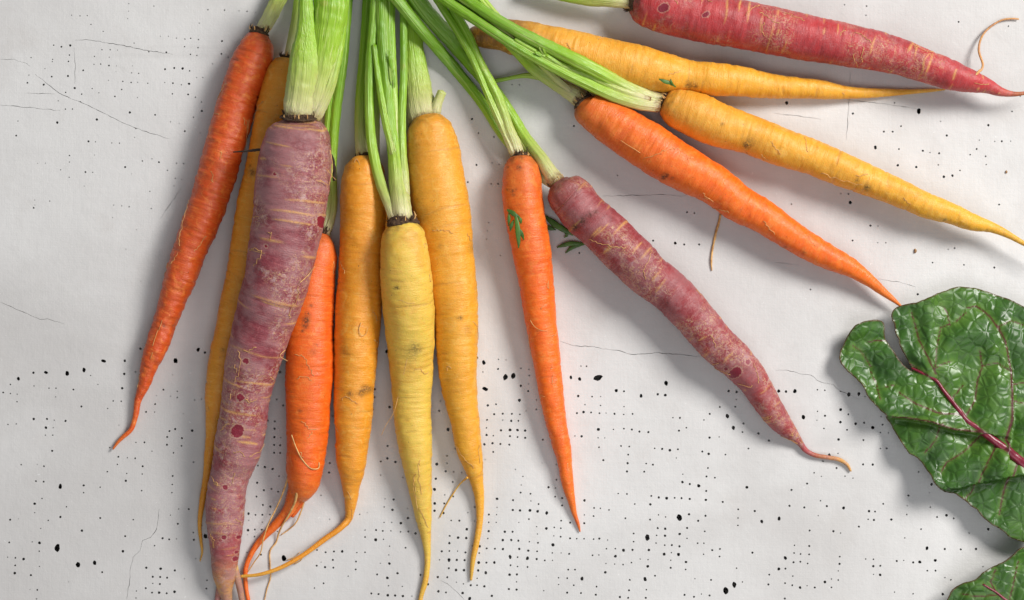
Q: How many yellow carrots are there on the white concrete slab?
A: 6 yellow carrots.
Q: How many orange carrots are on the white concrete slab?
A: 4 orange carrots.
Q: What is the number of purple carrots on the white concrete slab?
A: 3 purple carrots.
